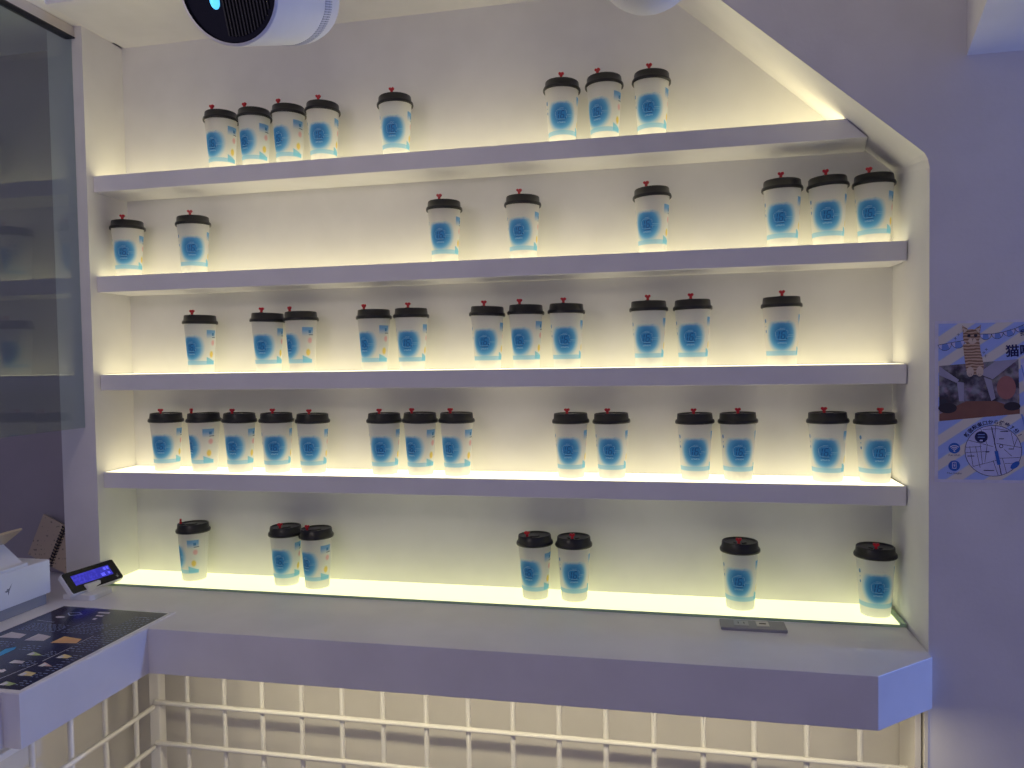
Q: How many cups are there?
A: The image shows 48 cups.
